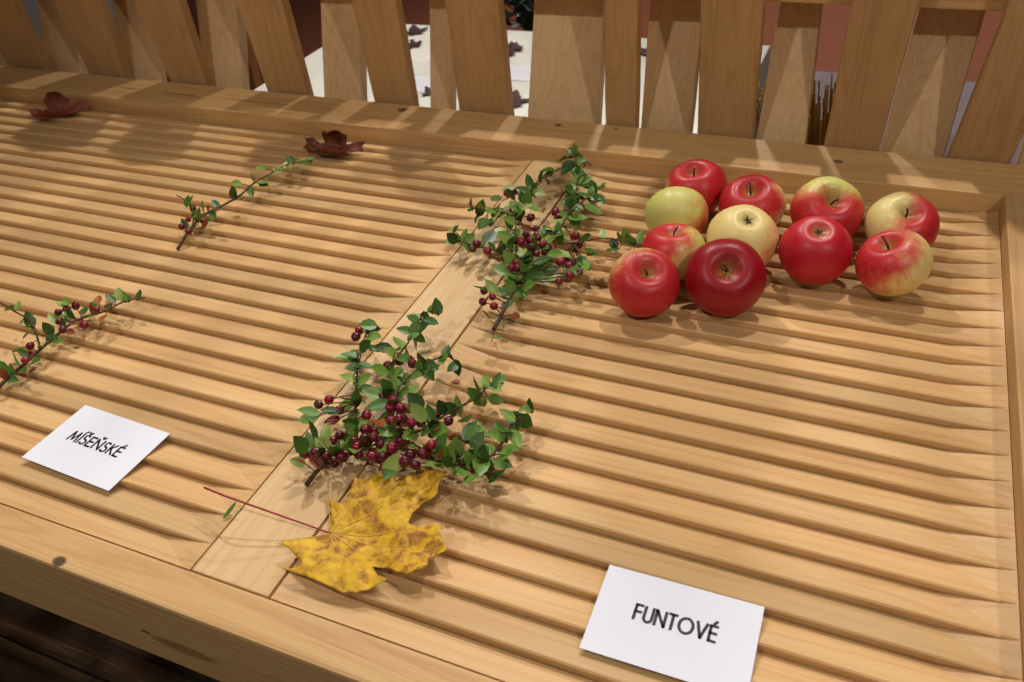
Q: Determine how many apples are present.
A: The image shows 11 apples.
